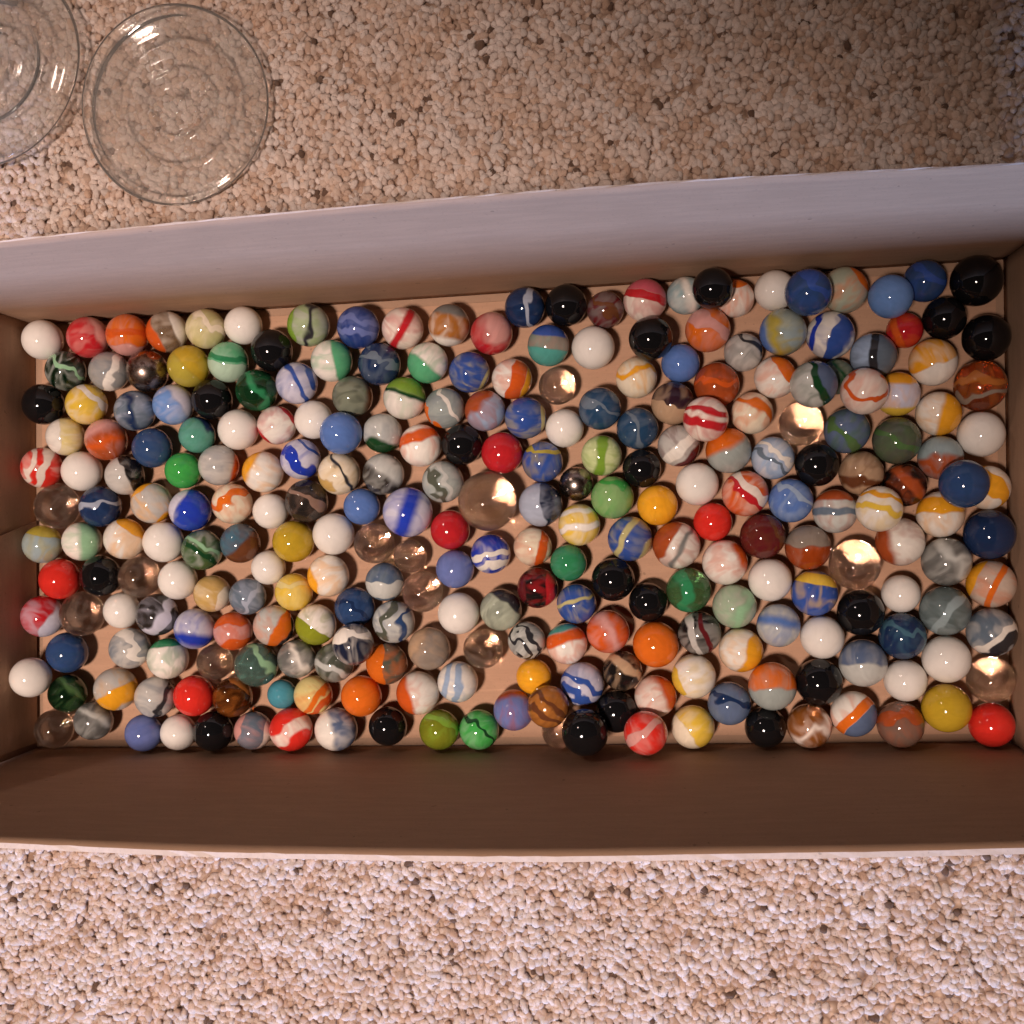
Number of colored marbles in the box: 200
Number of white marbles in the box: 24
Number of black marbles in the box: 22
